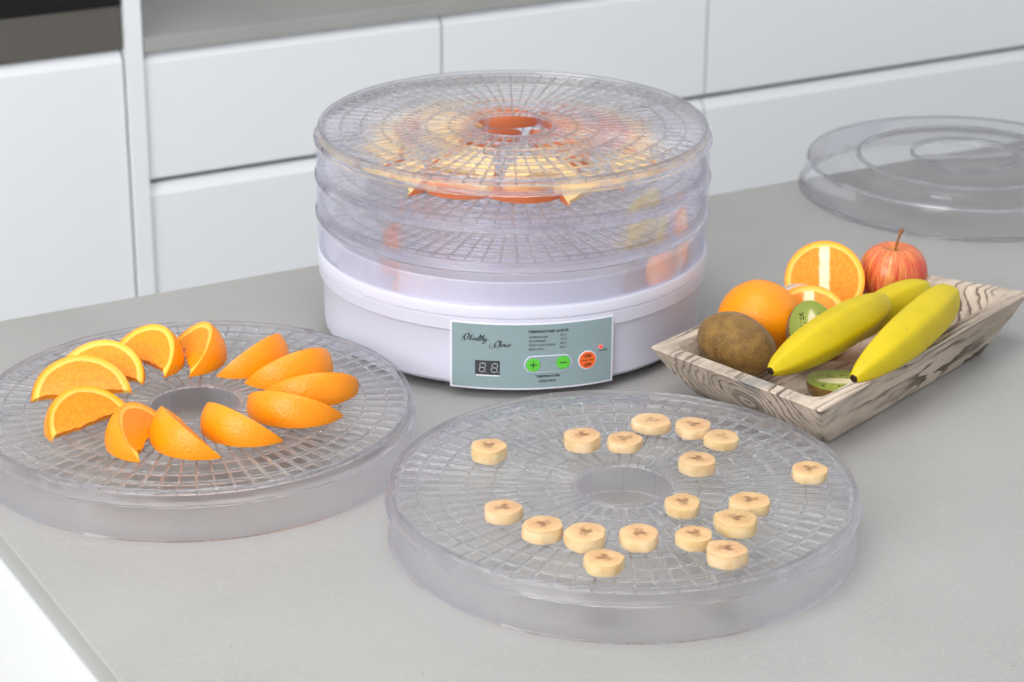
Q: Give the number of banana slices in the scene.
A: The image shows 18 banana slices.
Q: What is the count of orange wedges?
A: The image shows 12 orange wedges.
